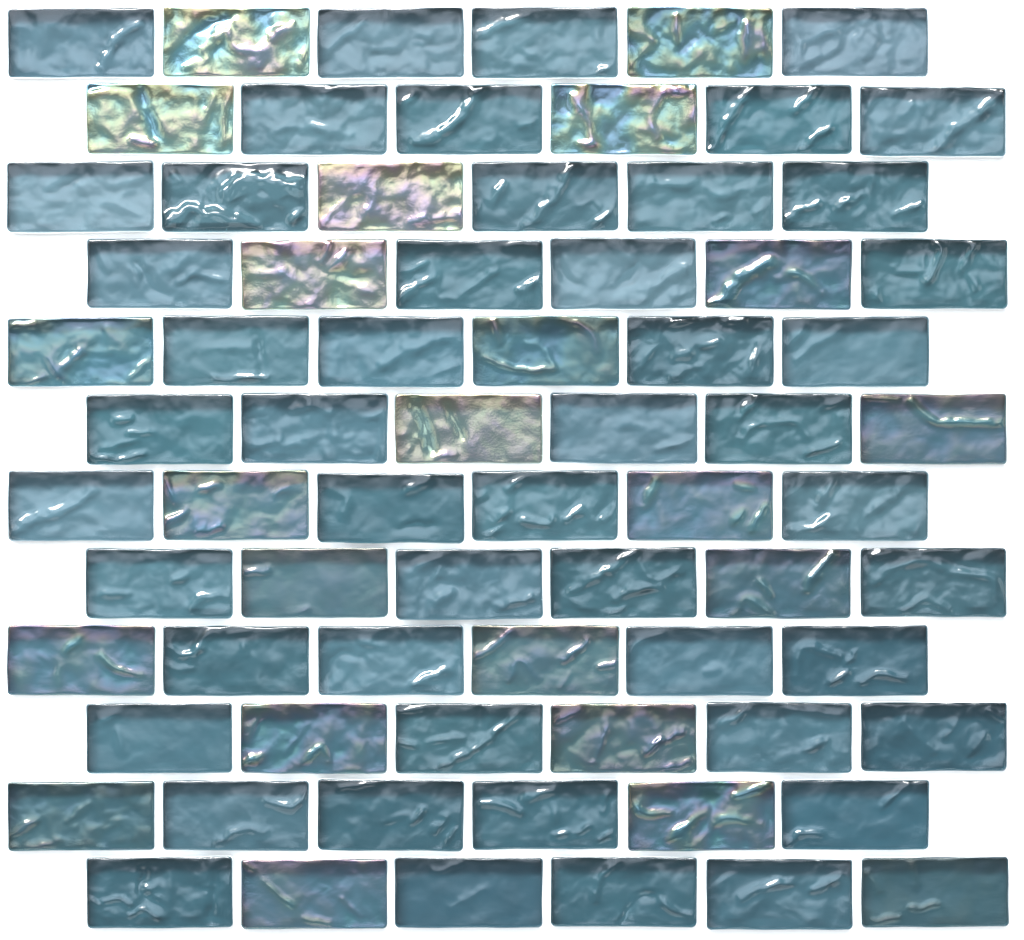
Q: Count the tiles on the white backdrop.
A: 72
